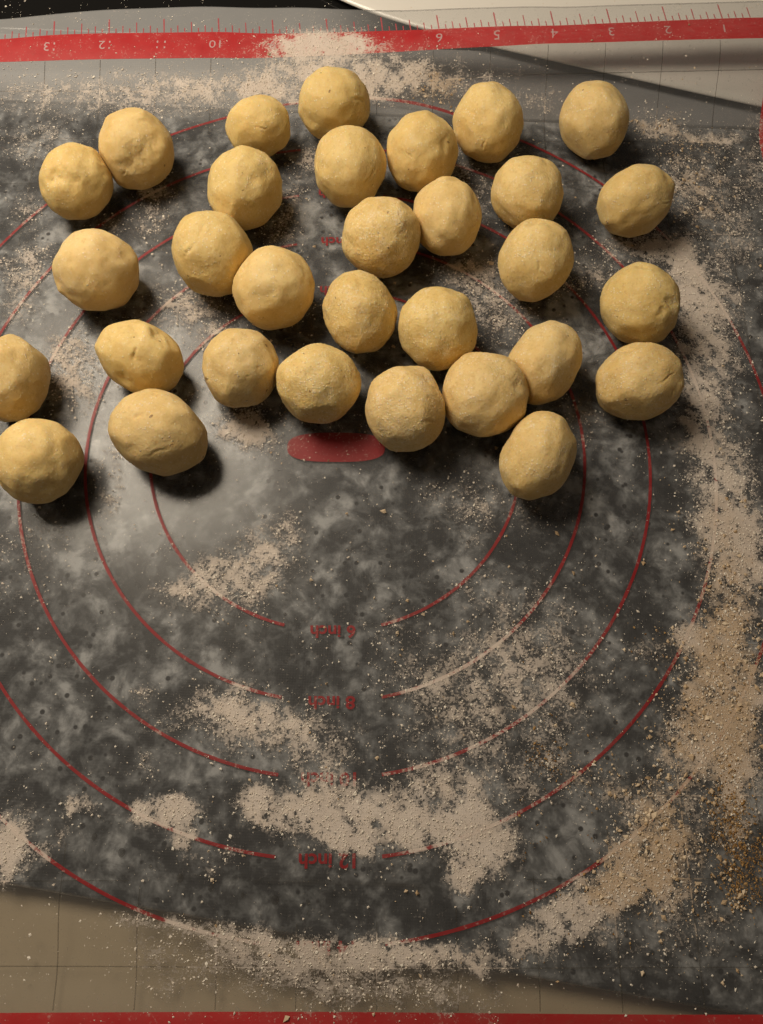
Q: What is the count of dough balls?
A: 31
